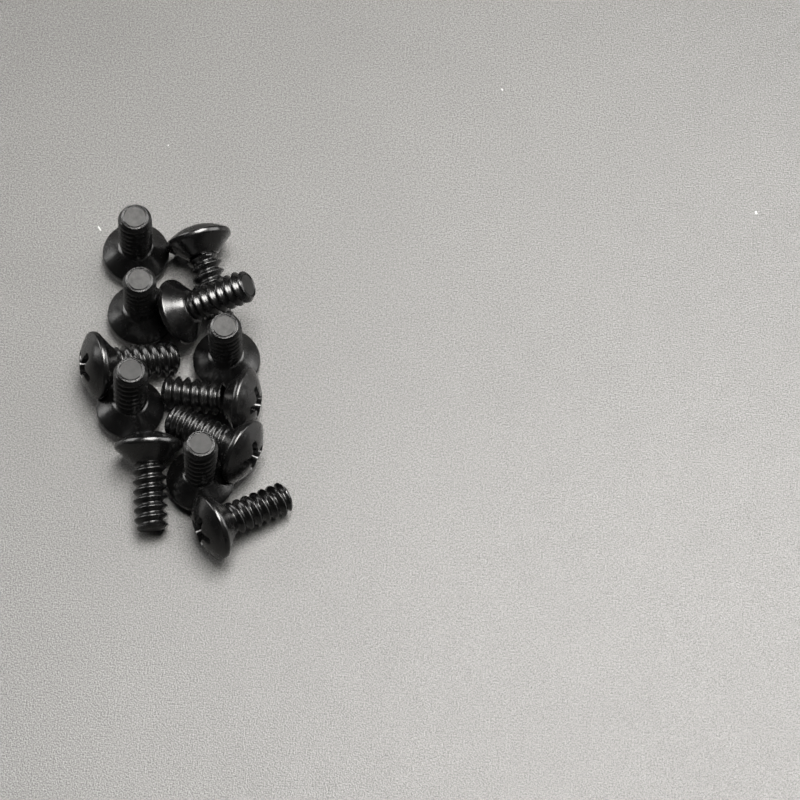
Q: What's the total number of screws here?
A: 12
